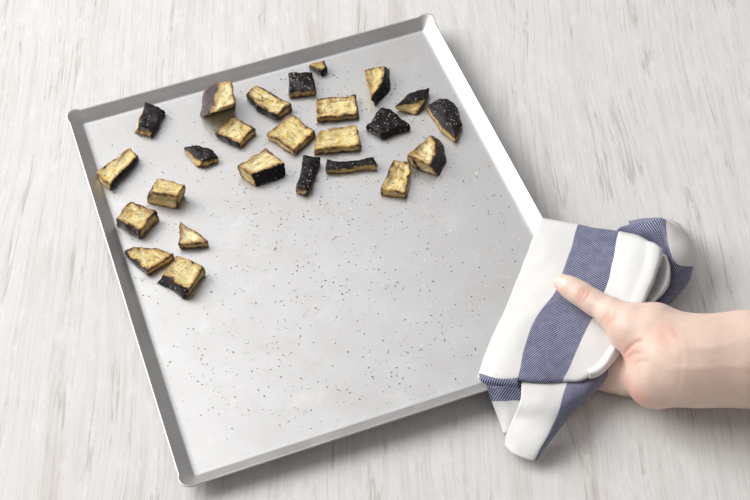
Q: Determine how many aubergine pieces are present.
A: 25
